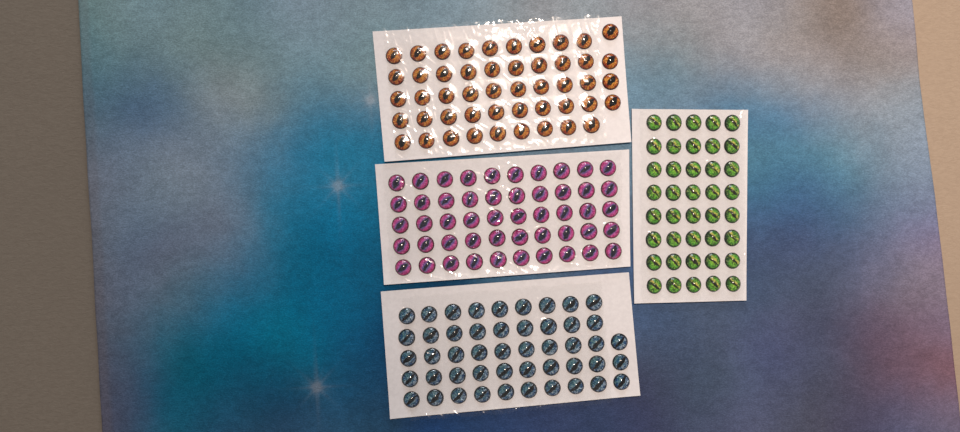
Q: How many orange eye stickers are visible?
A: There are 49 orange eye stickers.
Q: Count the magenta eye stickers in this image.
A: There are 50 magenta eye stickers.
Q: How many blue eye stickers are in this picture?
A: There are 48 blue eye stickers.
